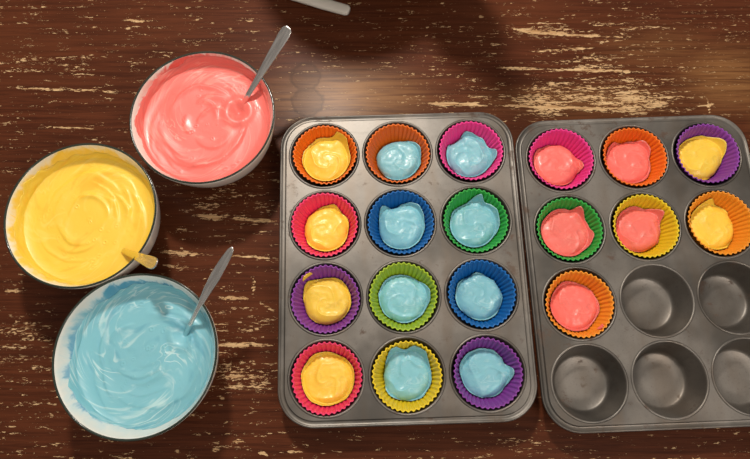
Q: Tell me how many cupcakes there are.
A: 19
